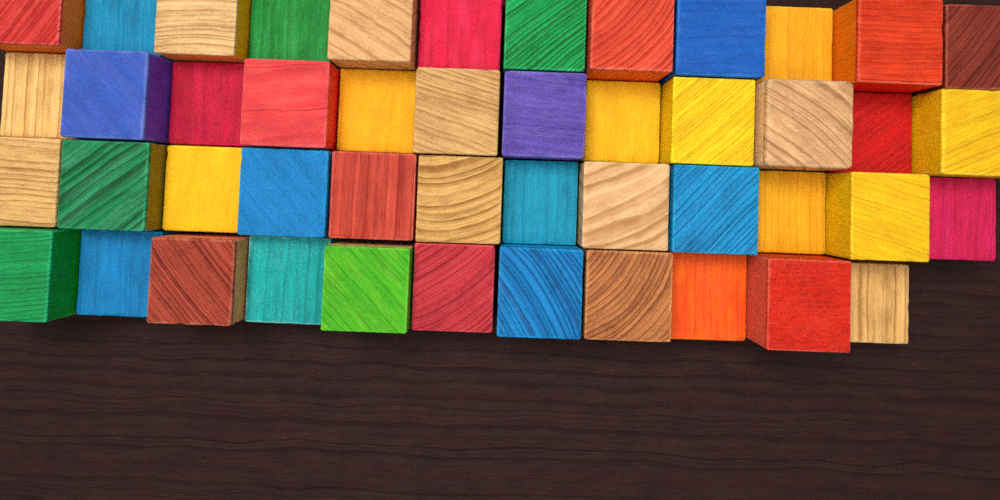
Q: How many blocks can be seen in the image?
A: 47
